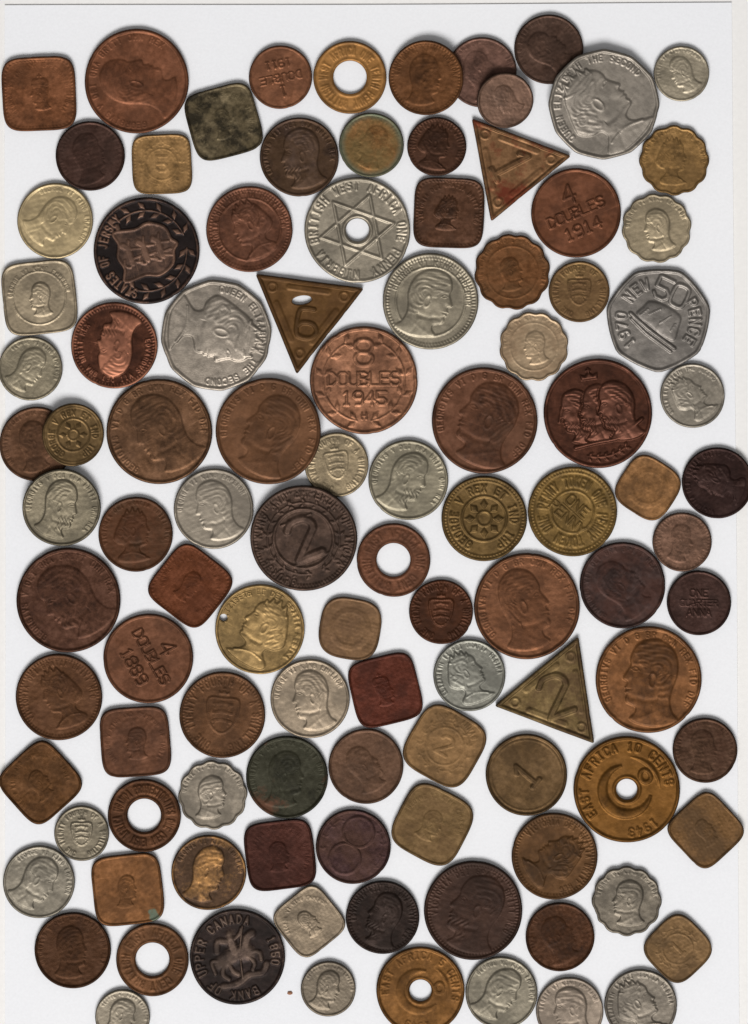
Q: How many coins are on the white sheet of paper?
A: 105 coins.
